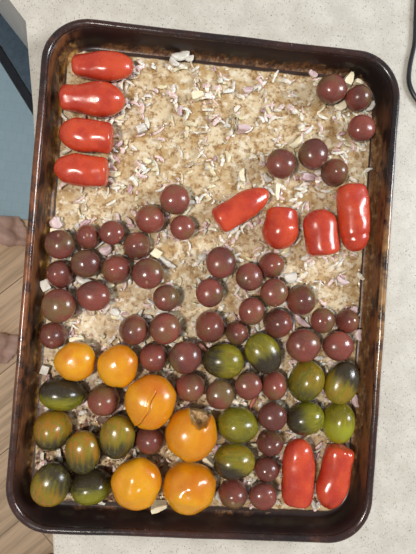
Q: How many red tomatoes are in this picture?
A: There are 10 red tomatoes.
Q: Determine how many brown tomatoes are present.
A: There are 50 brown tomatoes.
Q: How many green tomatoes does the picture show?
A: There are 14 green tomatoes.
